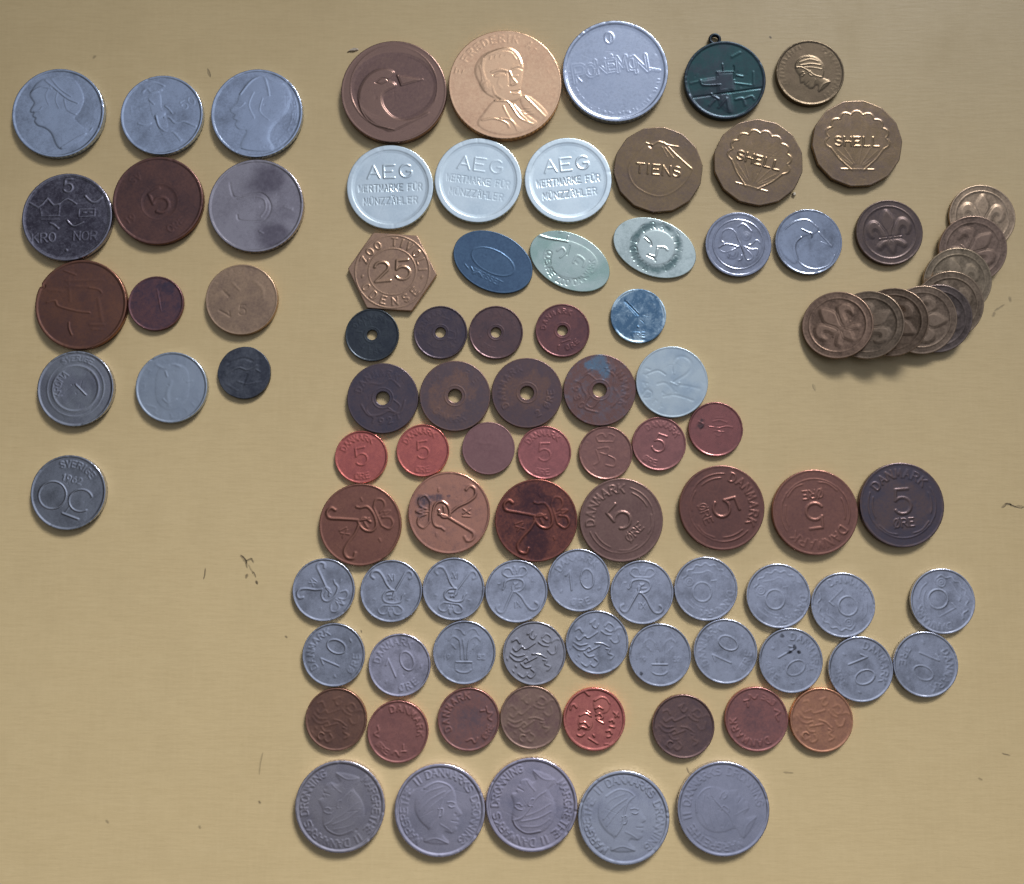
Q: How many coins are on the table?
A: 97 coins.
